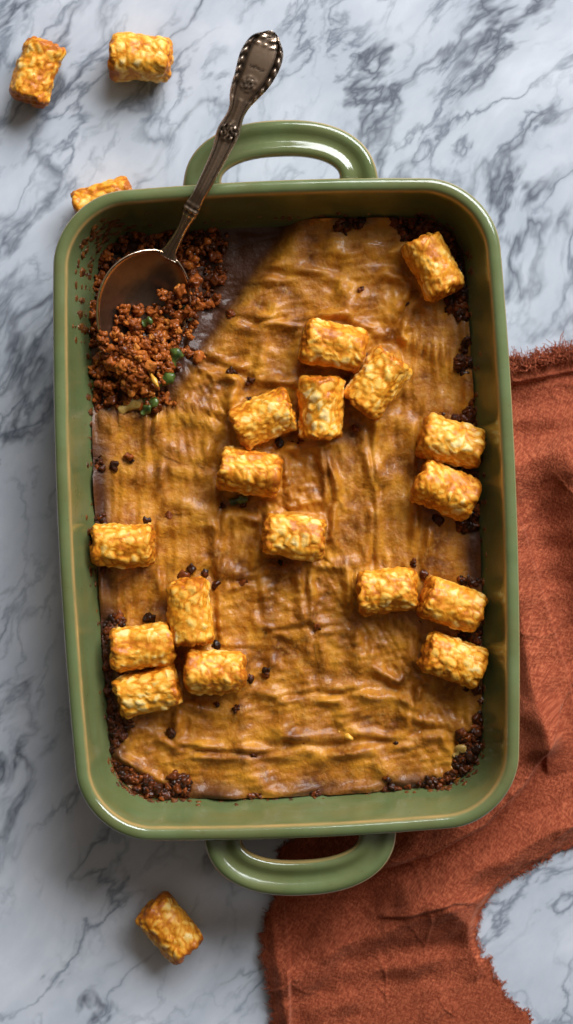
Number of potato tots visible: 21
